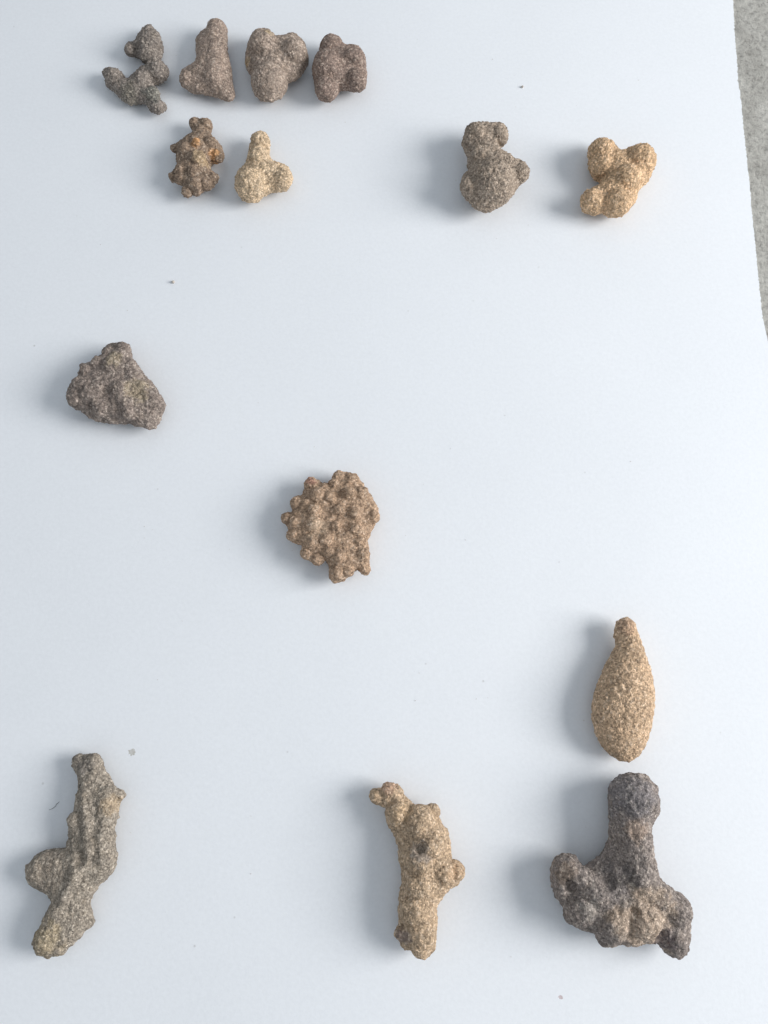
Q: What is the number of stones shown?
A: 14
